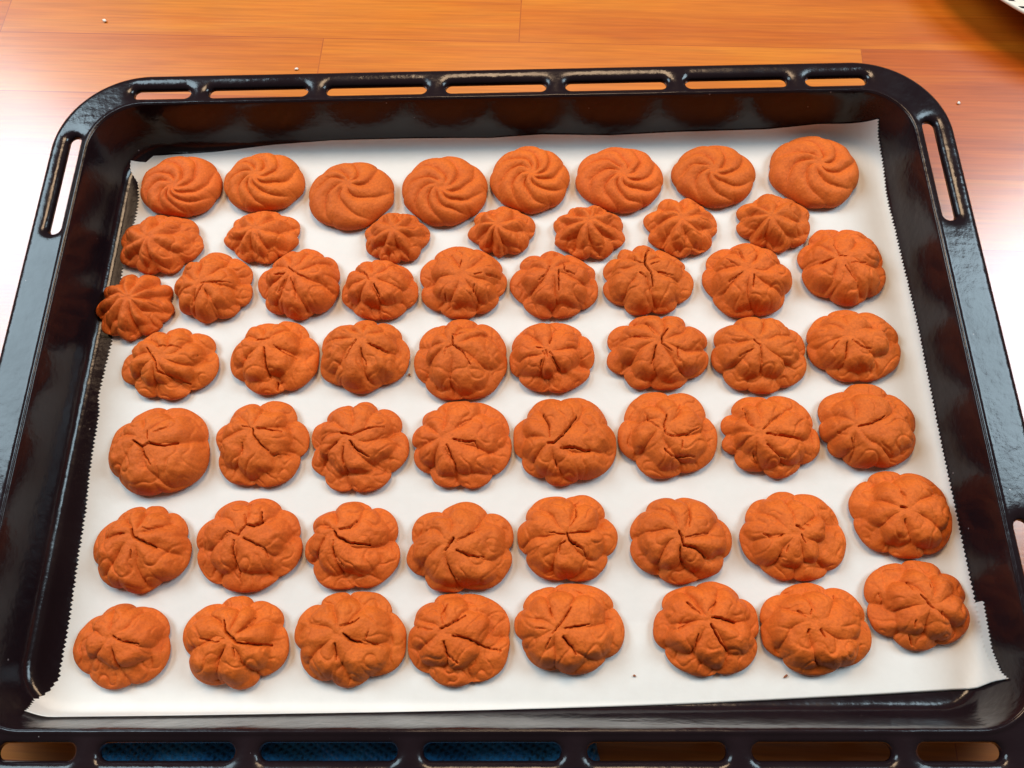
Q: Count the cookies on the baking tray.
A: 56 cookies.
